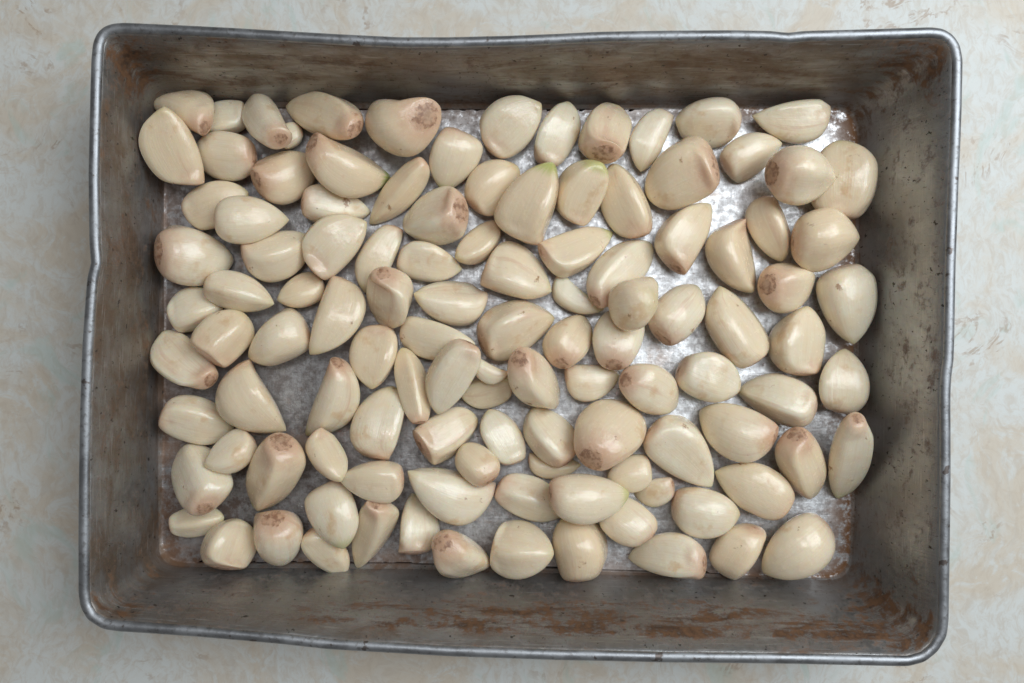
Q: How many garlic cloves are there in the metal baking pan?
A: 114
